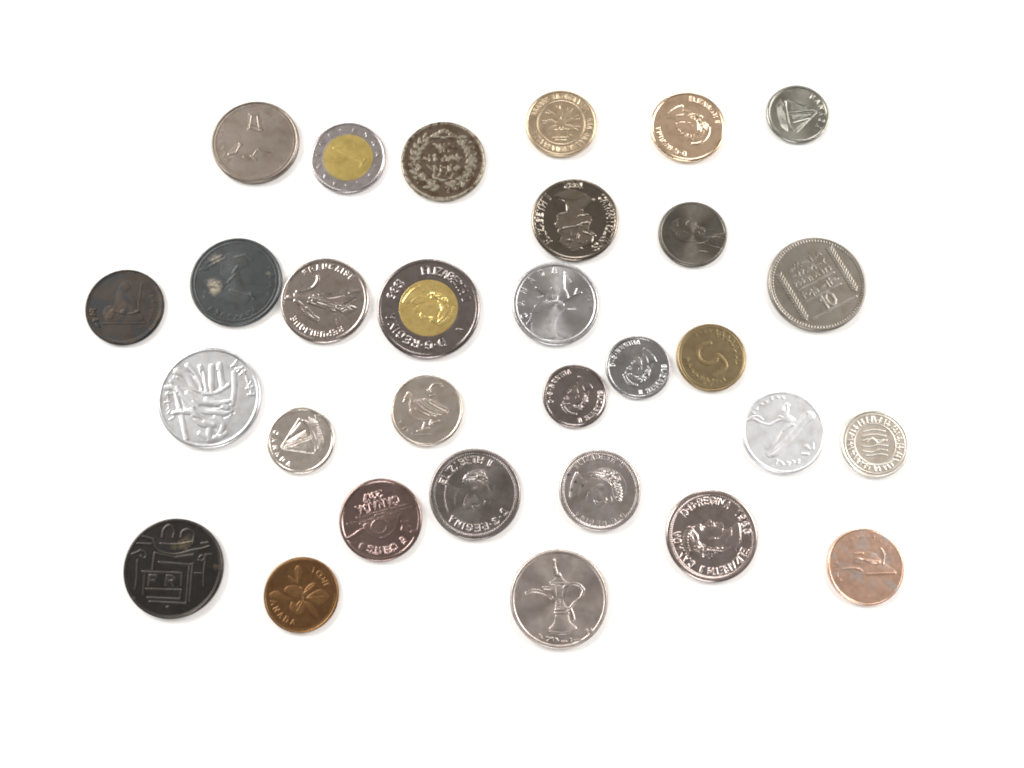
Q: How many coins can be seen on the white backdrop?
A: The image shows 30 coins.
